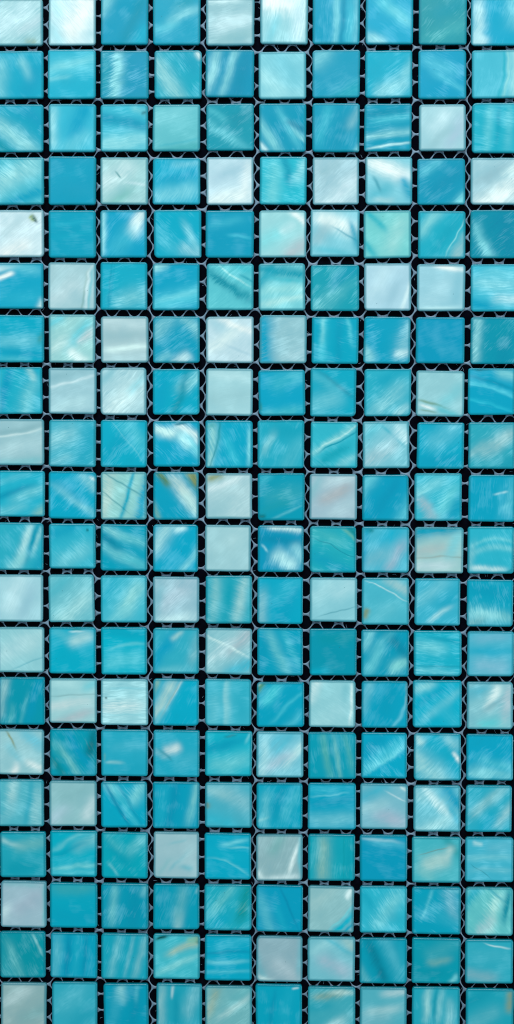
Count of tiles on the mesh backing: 200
